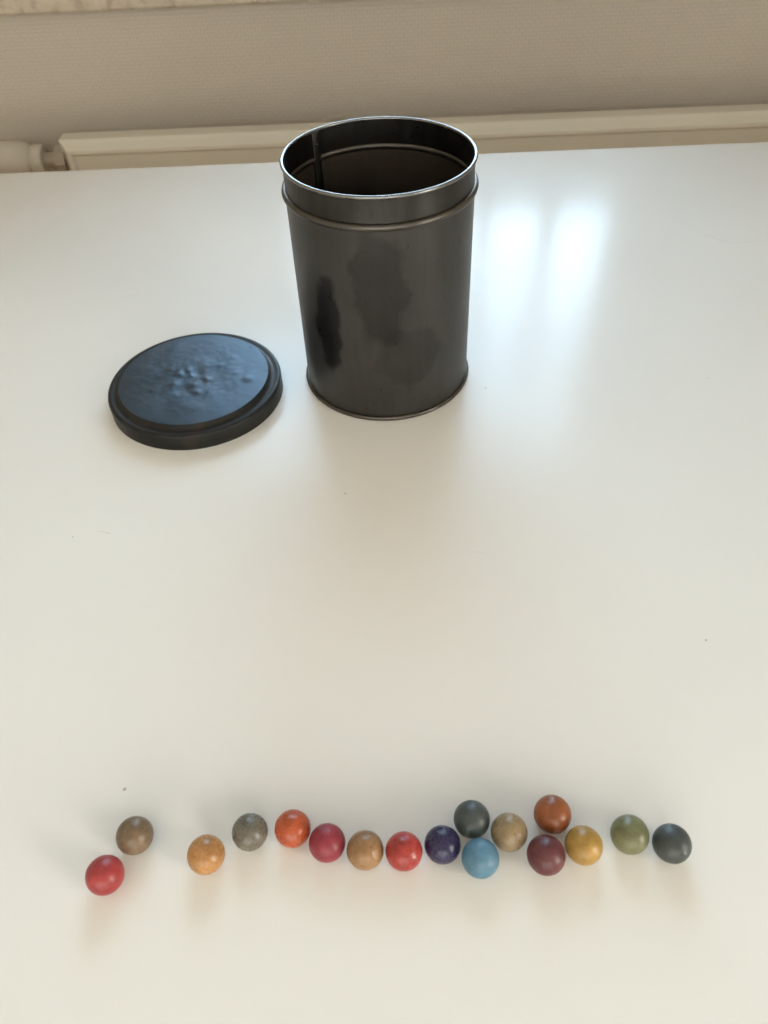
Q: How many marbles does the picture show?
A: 17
